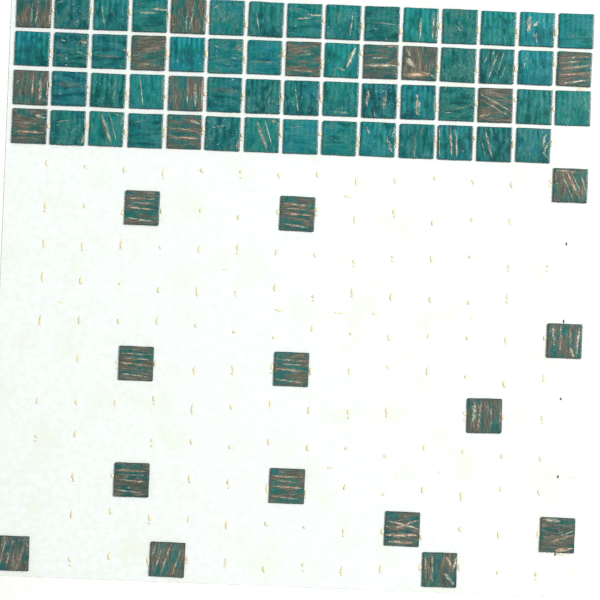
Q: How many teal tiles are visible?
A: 47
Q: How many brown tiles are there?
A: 26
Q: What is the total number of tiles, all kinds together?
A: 73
